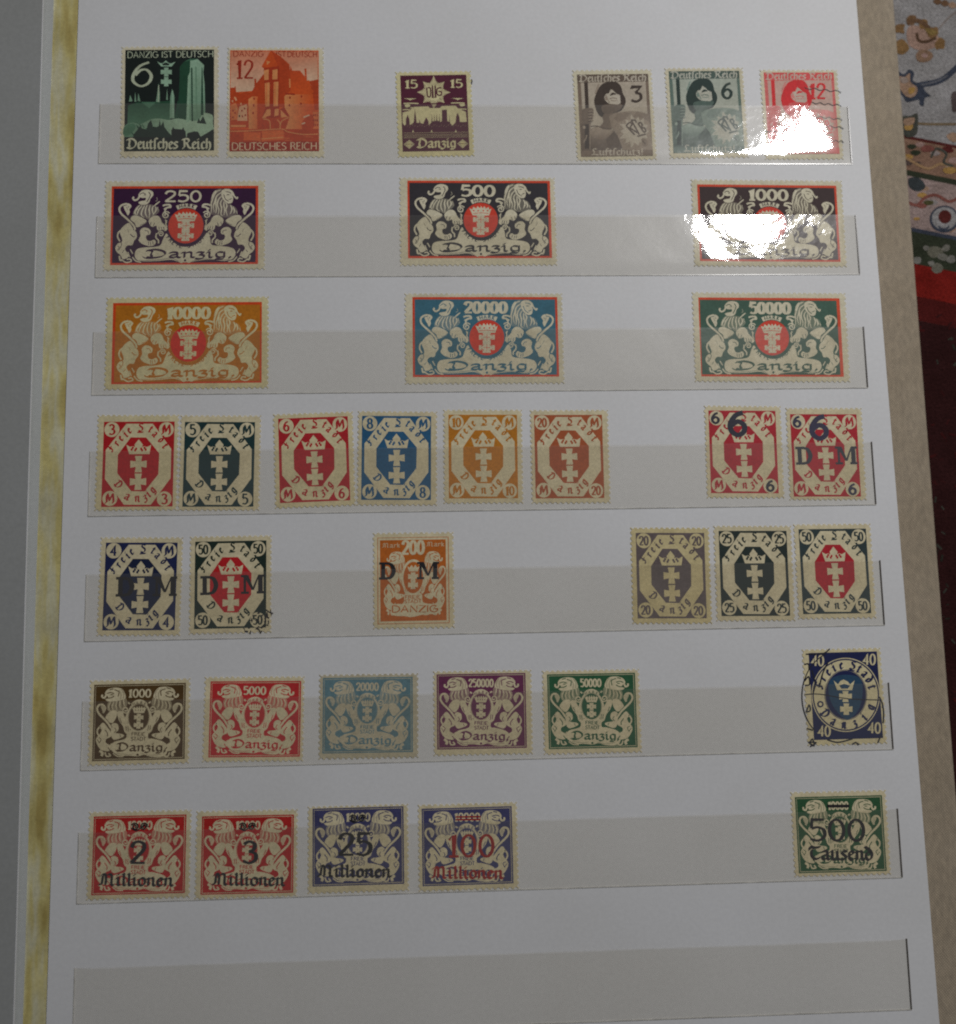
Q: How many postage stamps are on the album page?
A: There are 37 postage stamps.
